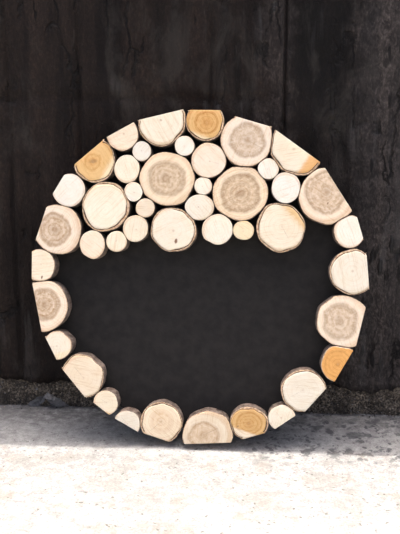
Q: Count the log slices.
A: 44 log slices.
